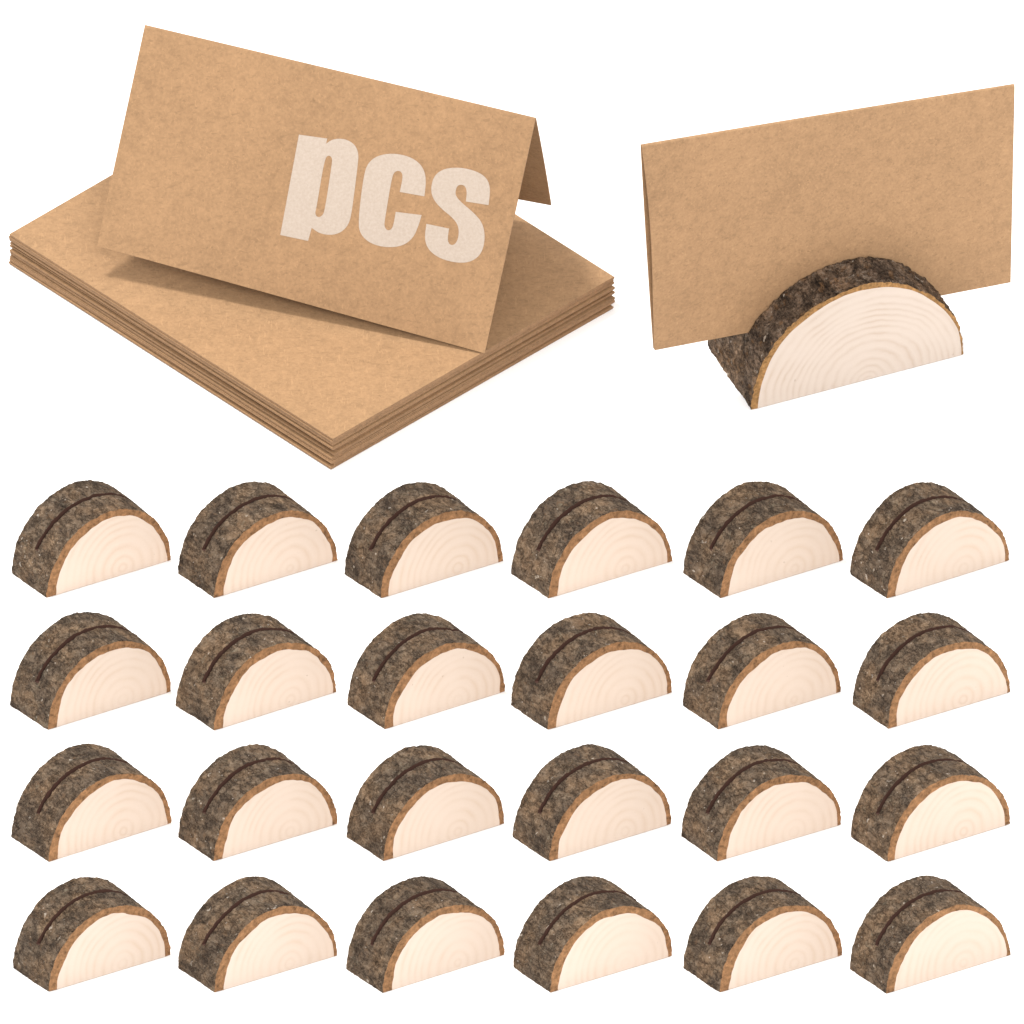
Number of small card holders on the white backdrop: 24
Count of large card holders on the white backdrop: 1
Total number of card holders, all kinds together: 25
